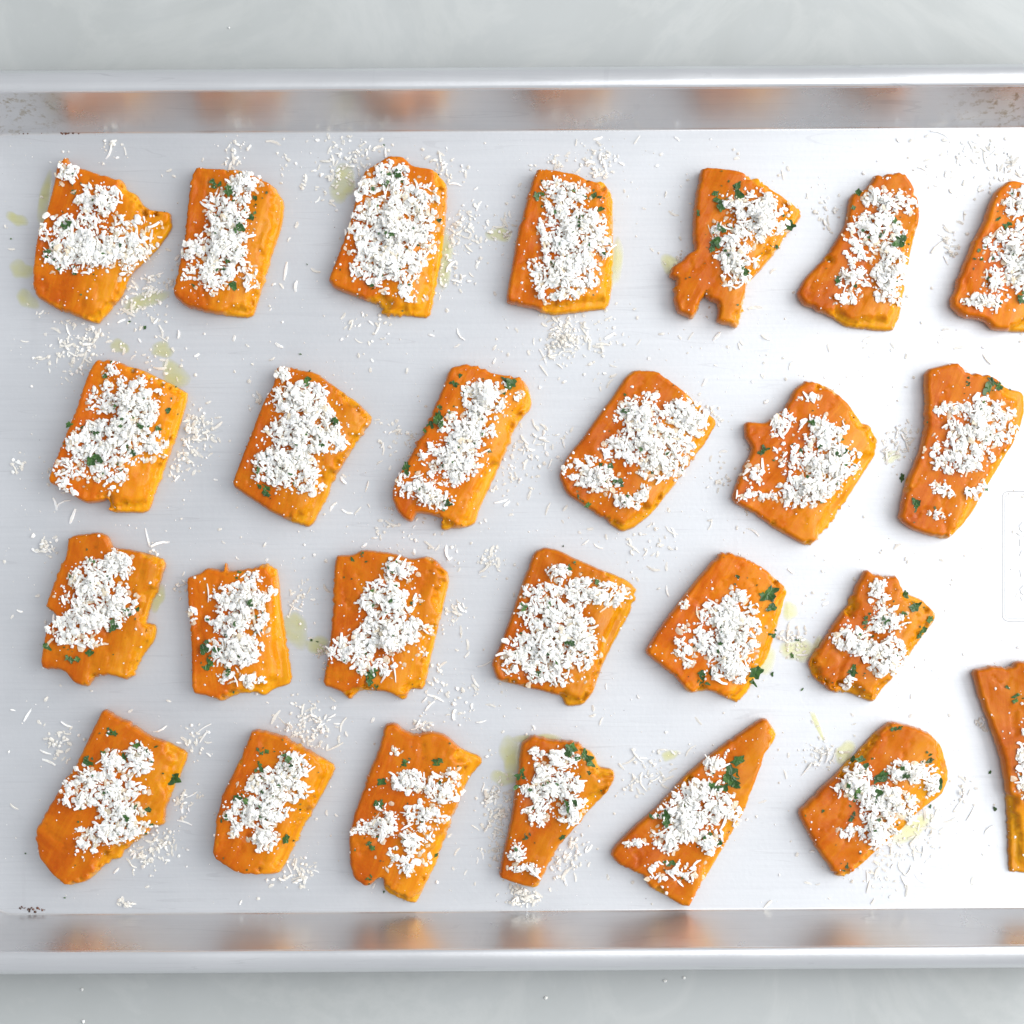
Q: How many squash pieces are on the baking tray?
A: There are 26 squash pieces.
